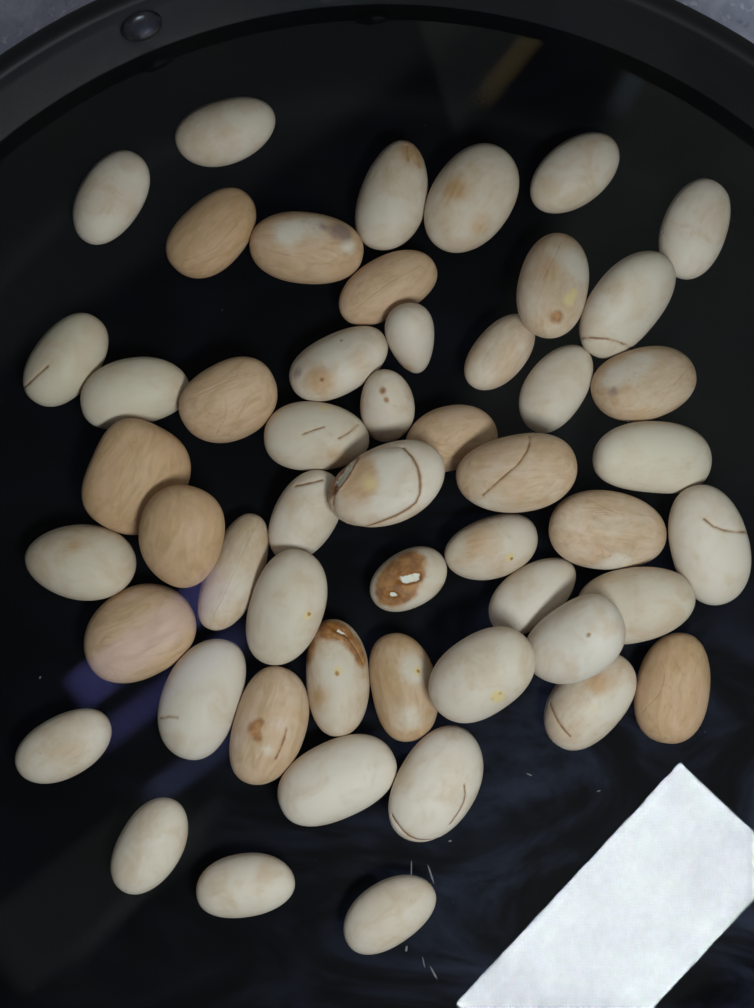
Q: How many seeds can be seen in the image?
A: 52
